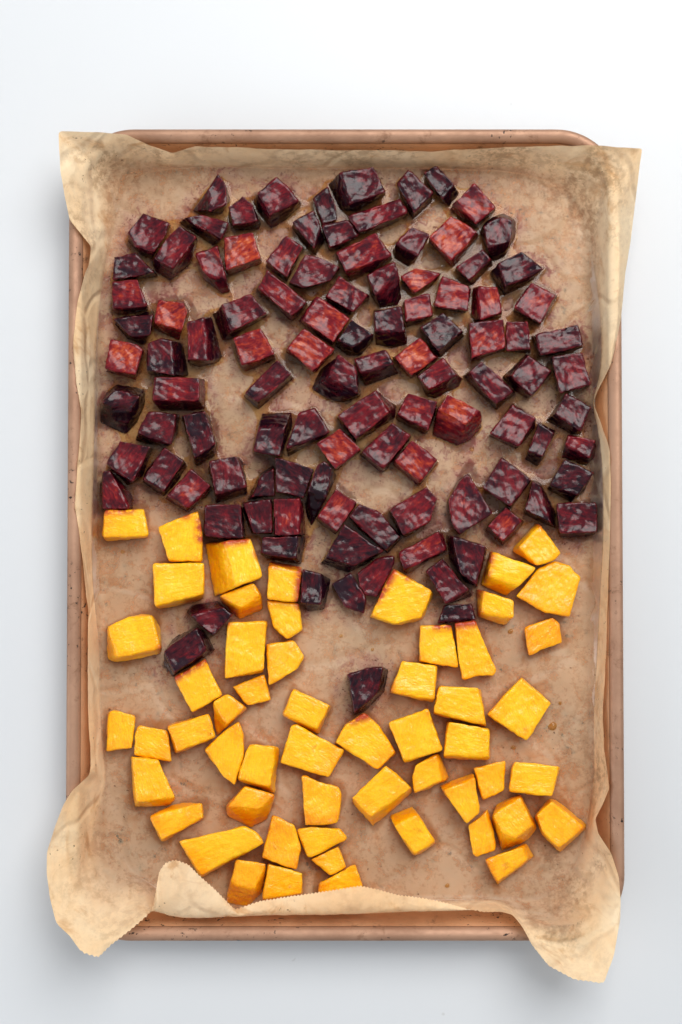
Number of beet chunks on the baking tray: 105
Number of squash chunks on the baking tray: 55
